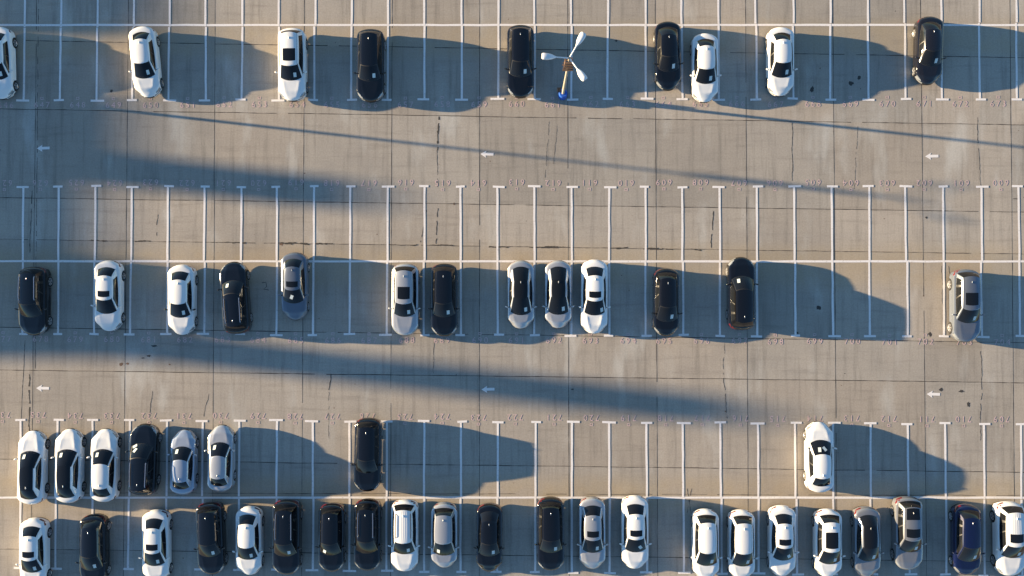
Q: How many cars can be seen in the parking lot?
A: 52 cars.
